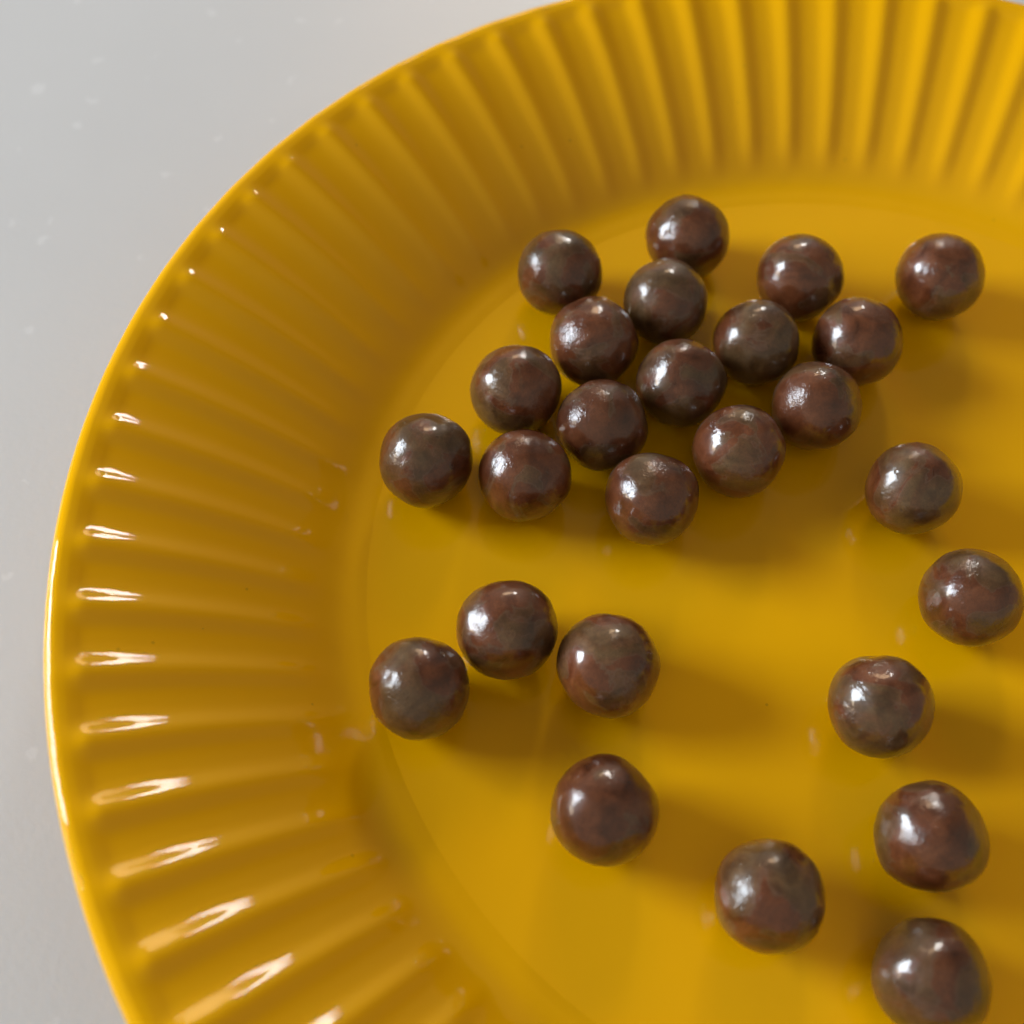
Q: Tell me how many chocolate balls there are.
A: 26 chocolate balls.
